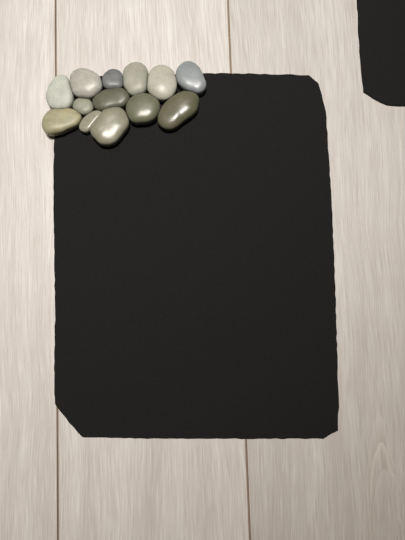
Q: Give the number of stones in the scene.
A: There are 13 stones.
